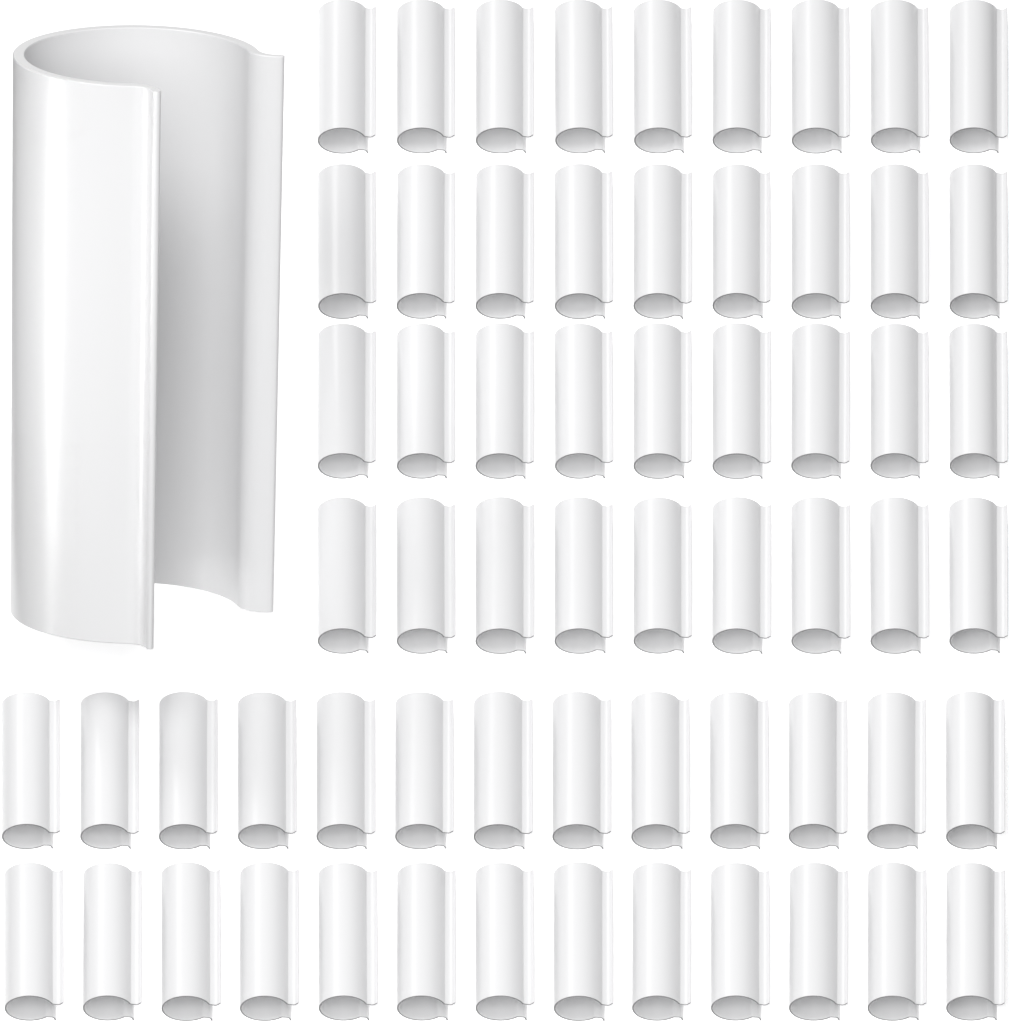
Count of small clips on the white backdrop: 62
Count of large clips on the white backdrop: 1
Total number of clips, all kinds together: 63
